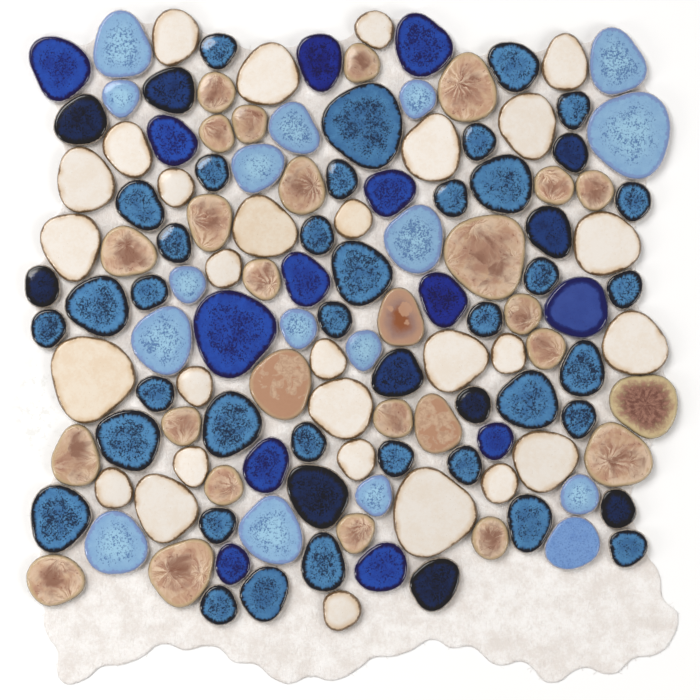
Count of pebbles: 133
